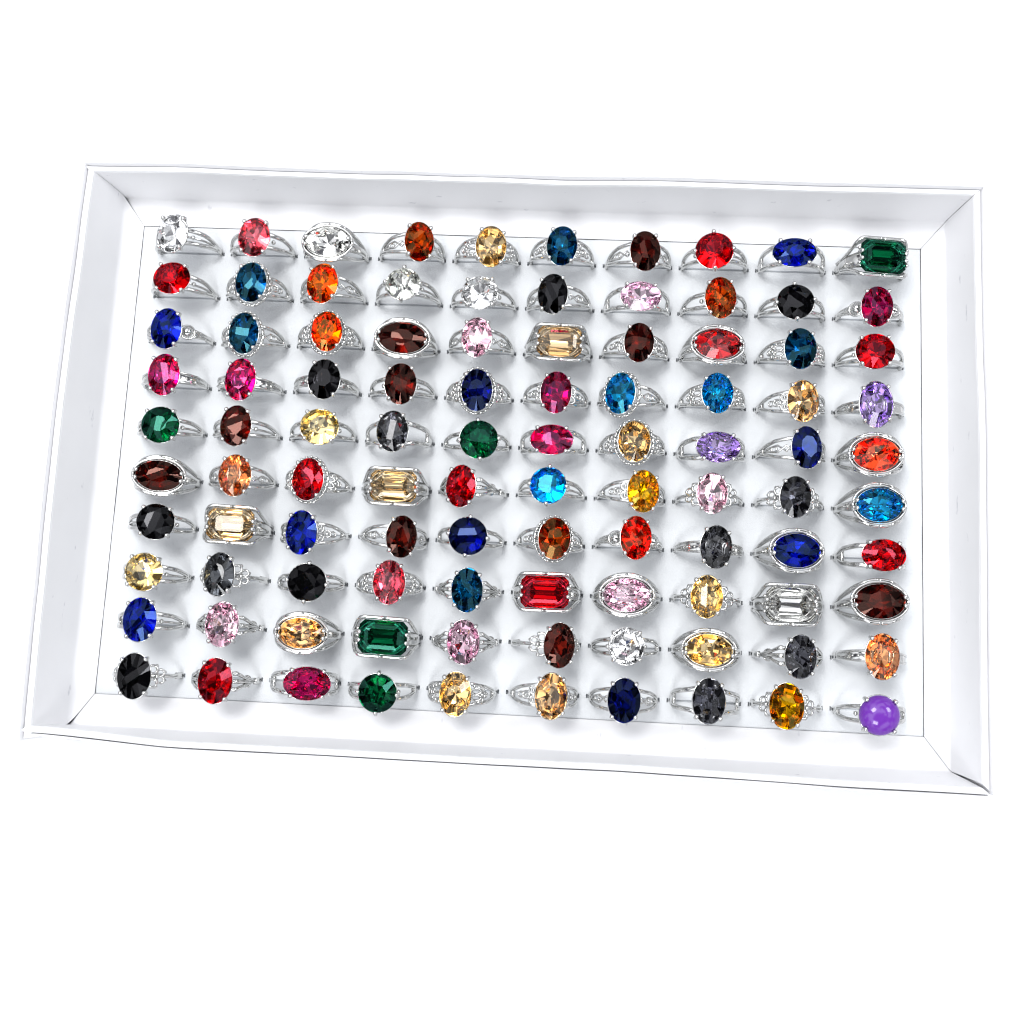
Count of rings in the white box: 100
